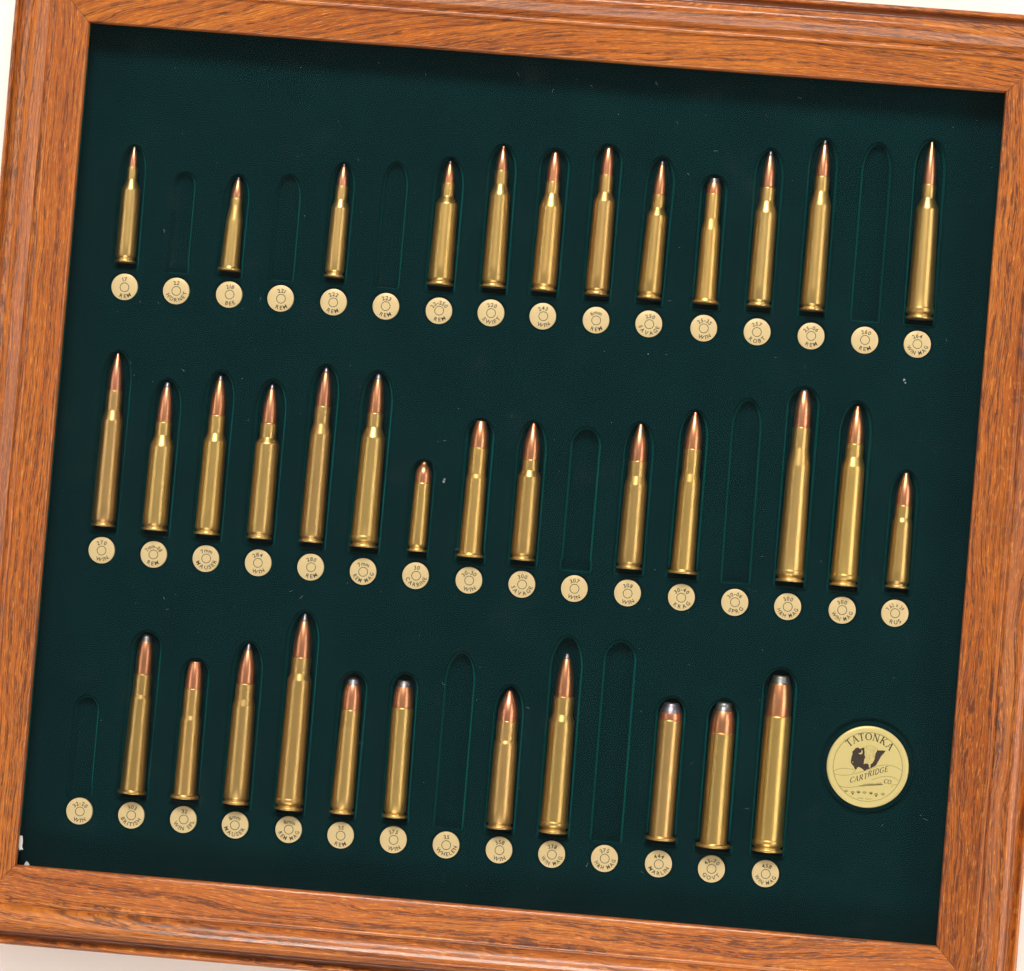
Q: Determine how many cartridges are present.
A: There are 37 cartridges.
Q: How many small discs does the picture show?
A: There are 46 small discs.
